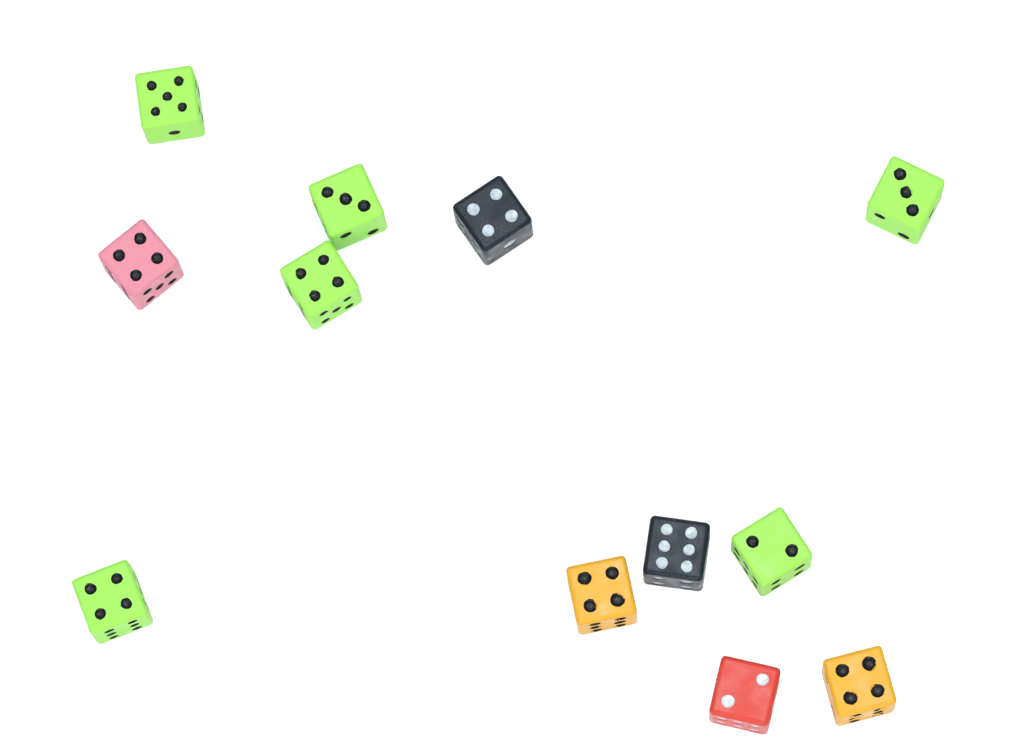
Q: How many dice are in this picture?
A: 12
